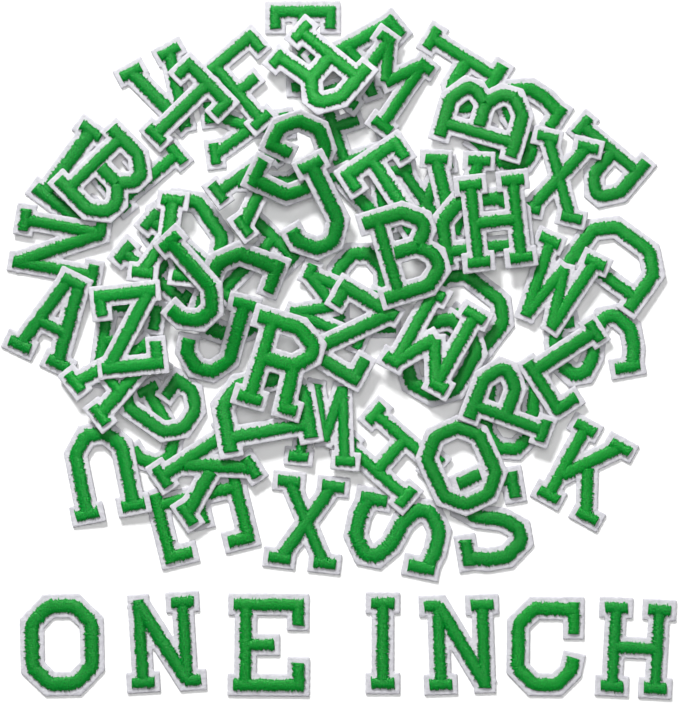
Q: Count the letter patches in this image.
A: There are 72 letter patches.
